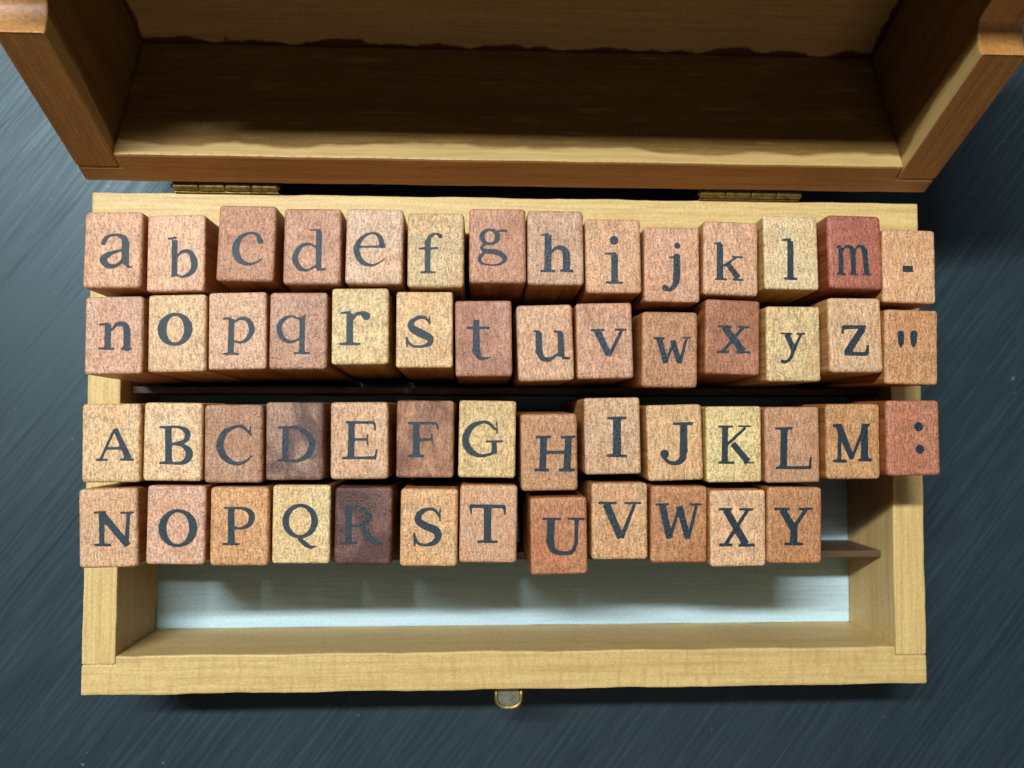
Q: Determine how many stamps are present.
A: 54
